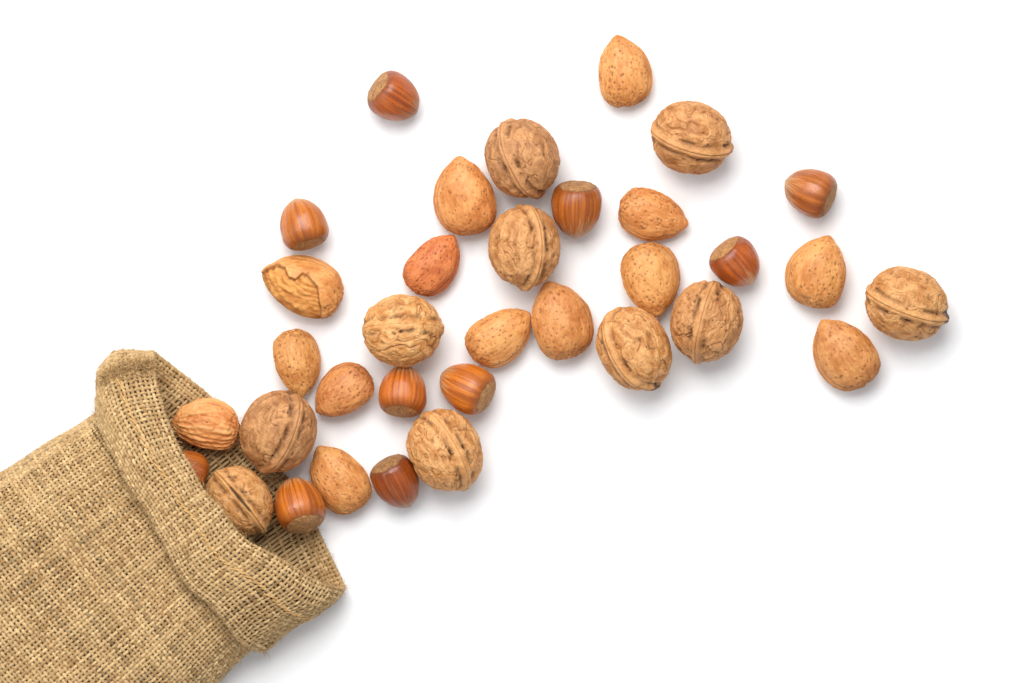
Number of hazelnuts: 10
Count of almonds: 14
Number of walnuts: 10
